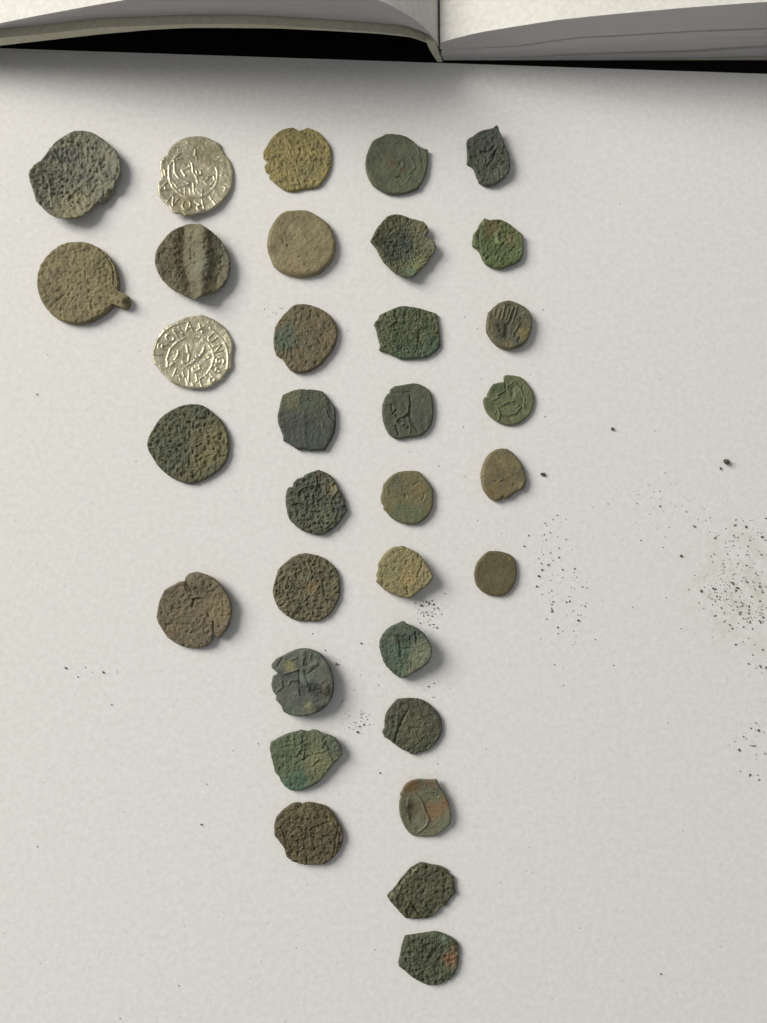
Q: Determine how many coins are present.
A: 33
